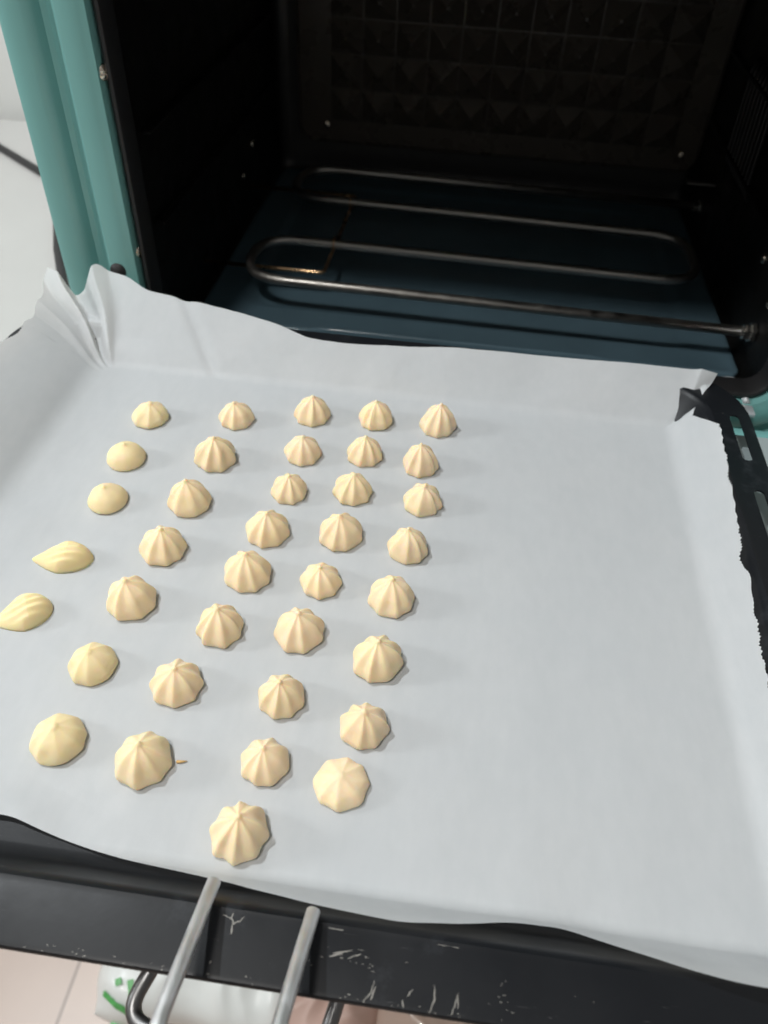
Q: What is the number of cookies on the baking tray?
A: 37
